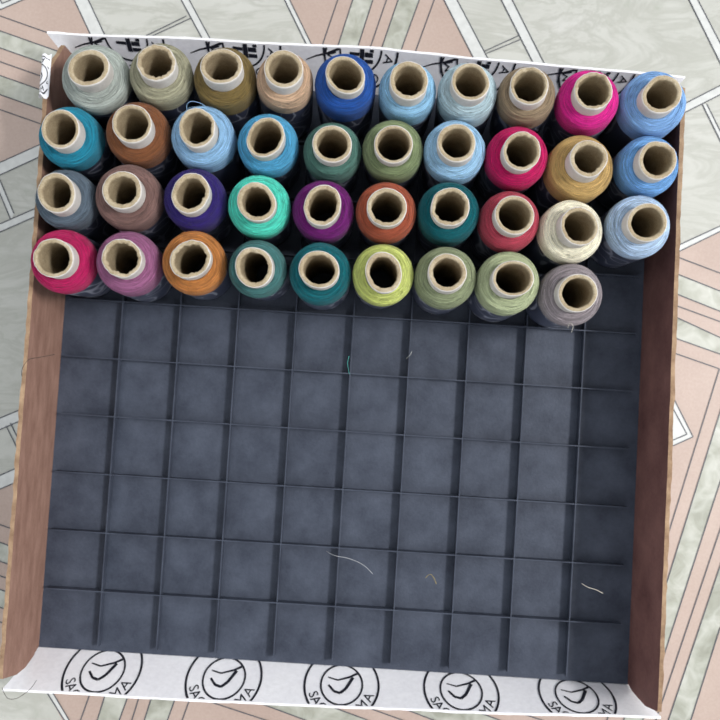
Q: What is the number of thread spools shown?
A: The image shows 39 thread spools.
